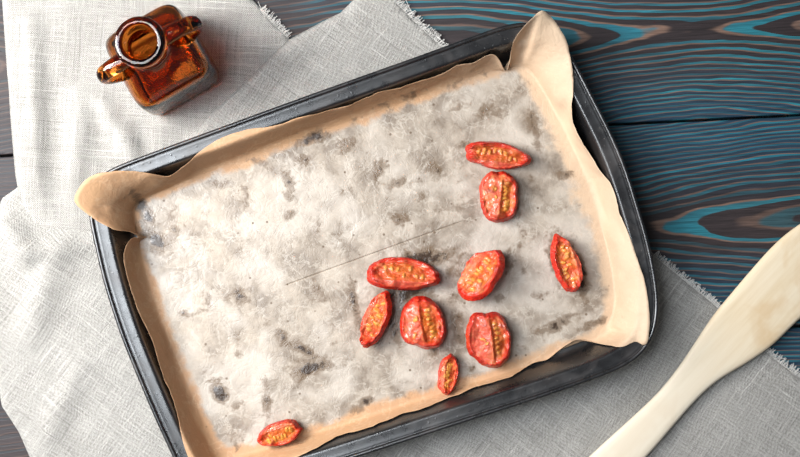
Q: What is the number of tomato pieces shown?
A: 10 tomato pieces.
